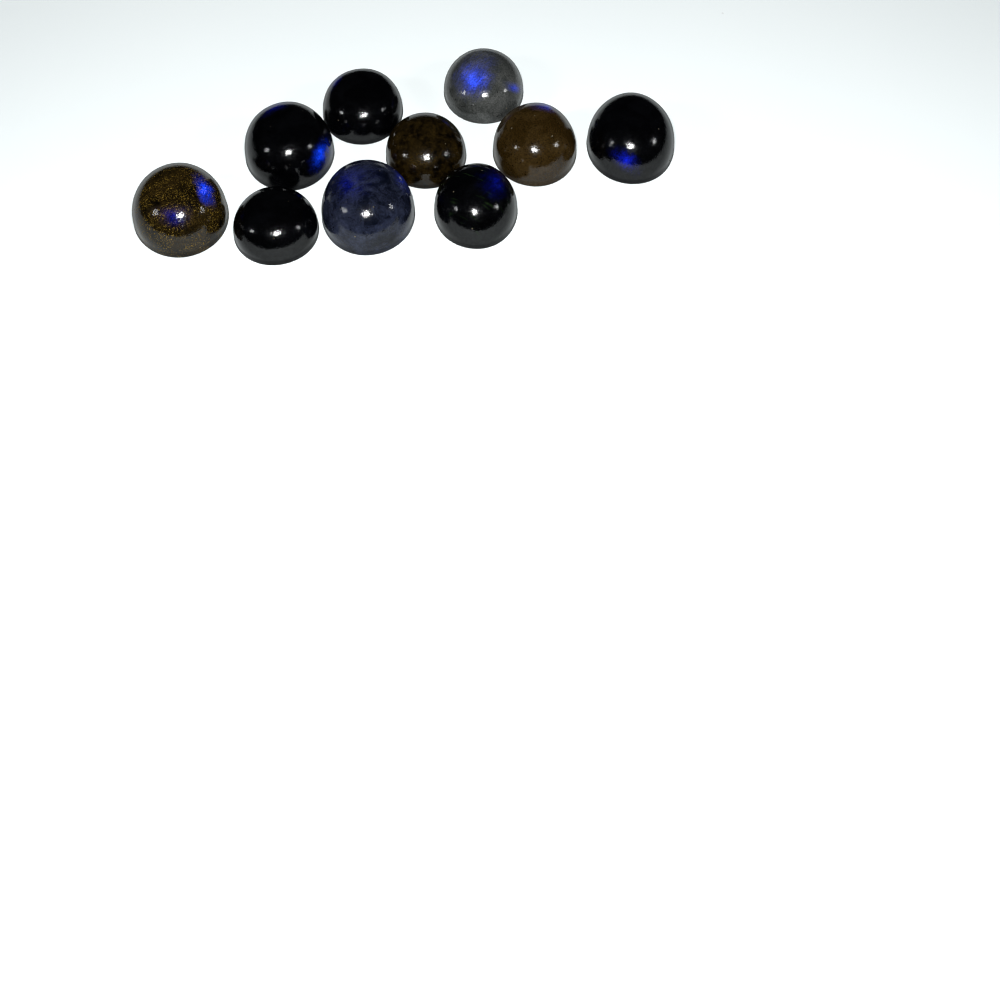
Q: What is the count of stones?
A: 10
